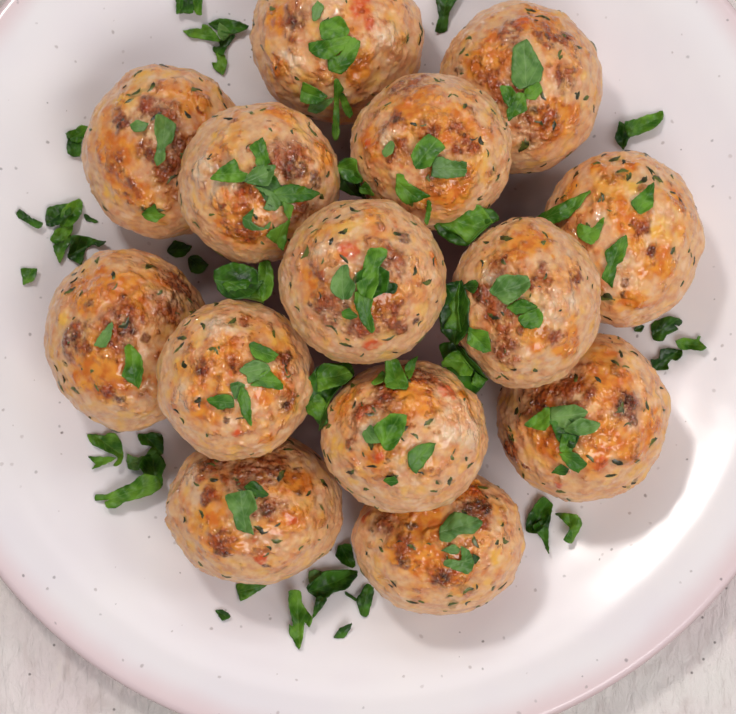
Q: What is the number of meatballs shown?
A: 14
